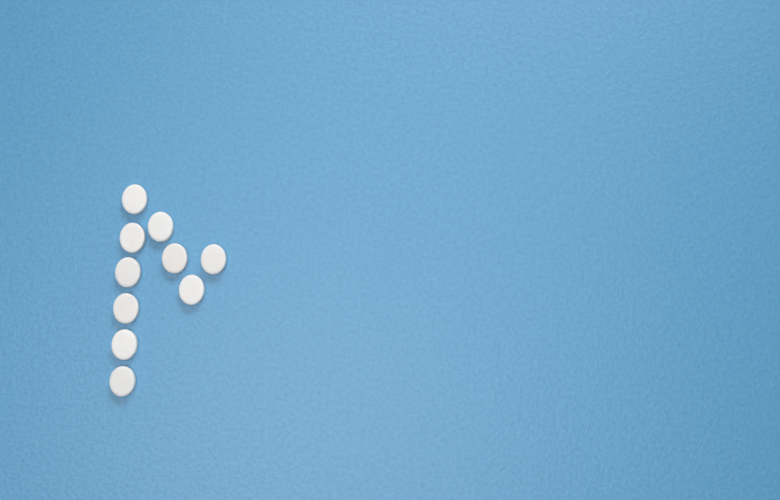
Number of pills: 10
